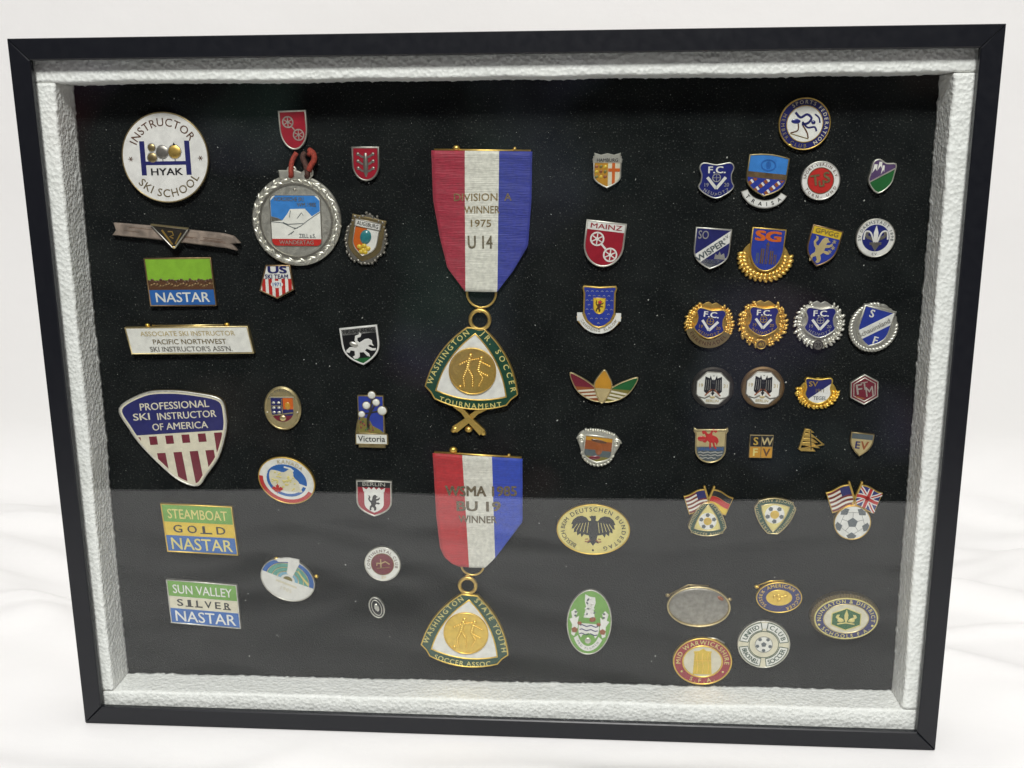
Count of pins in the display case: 55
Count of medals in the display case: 3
